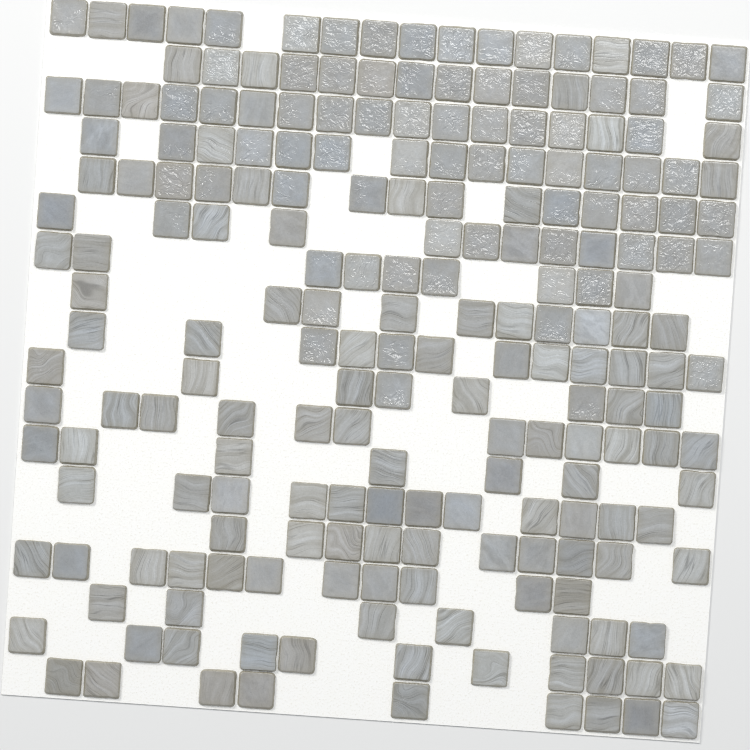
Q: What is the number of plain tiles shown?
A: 36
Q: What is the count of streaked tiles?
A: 95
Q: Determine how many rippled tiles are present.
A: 77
